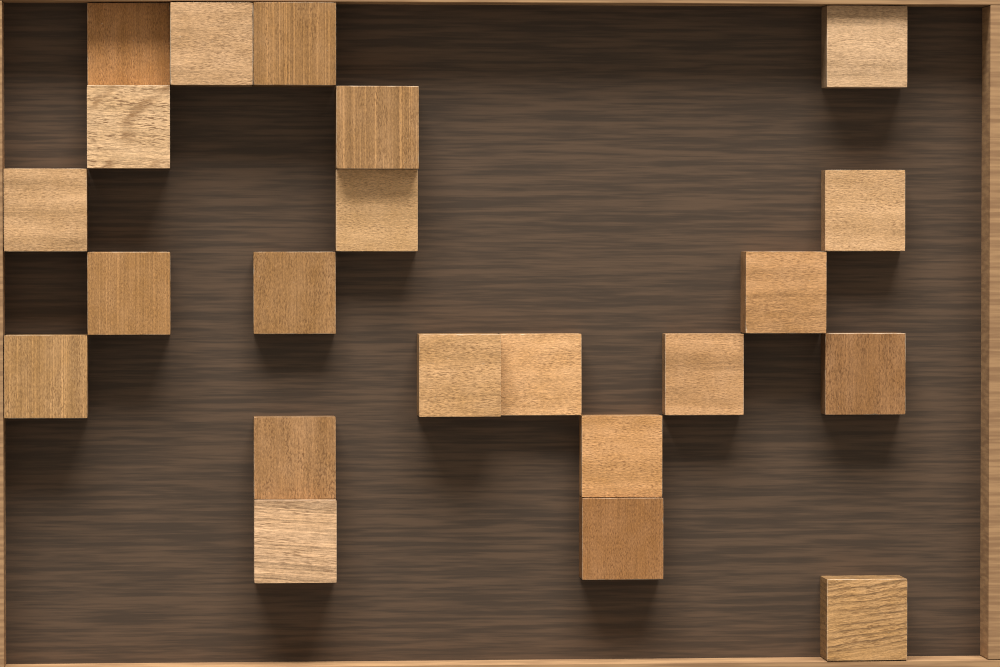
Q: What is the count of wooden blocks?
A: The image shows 22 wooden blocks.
